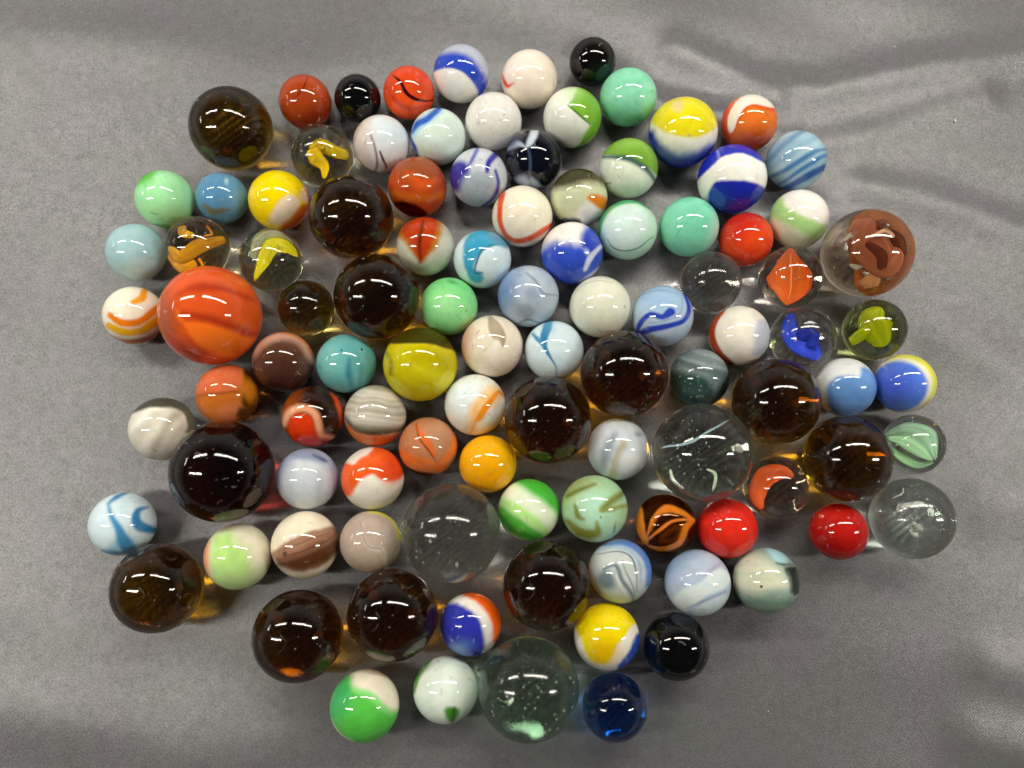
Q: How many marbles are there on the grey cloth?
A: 102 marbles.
